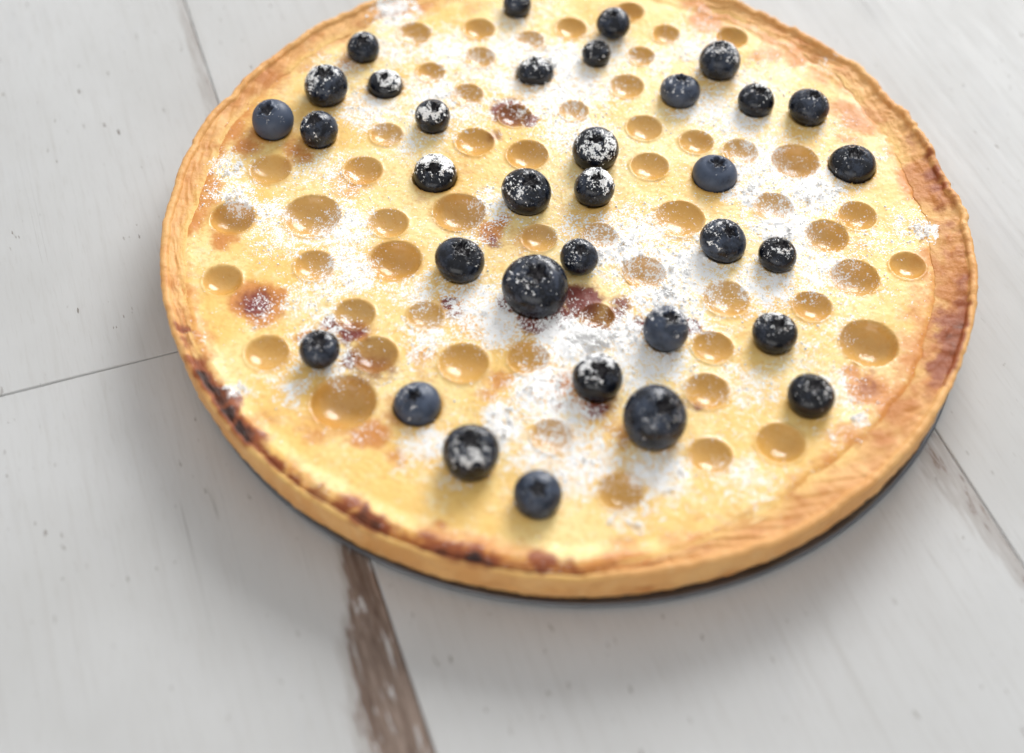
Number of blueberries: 34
